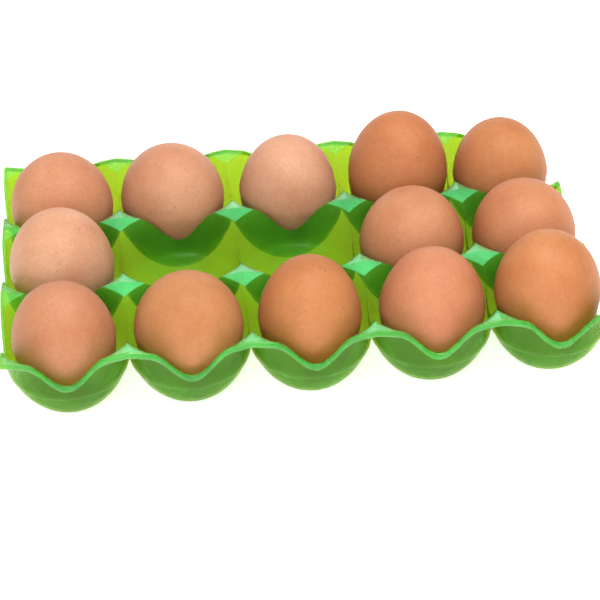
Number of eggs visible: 13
